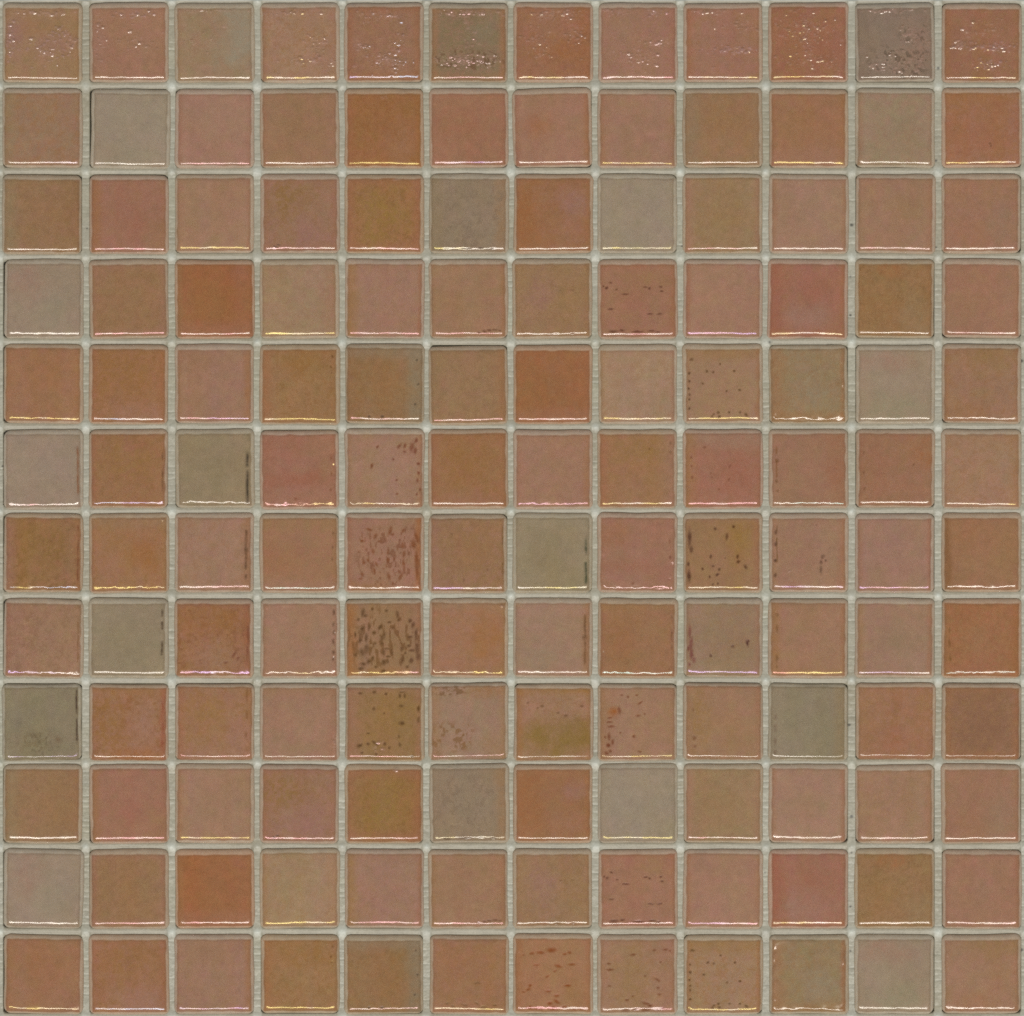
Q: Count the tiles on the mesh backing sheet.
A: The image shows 144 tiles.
